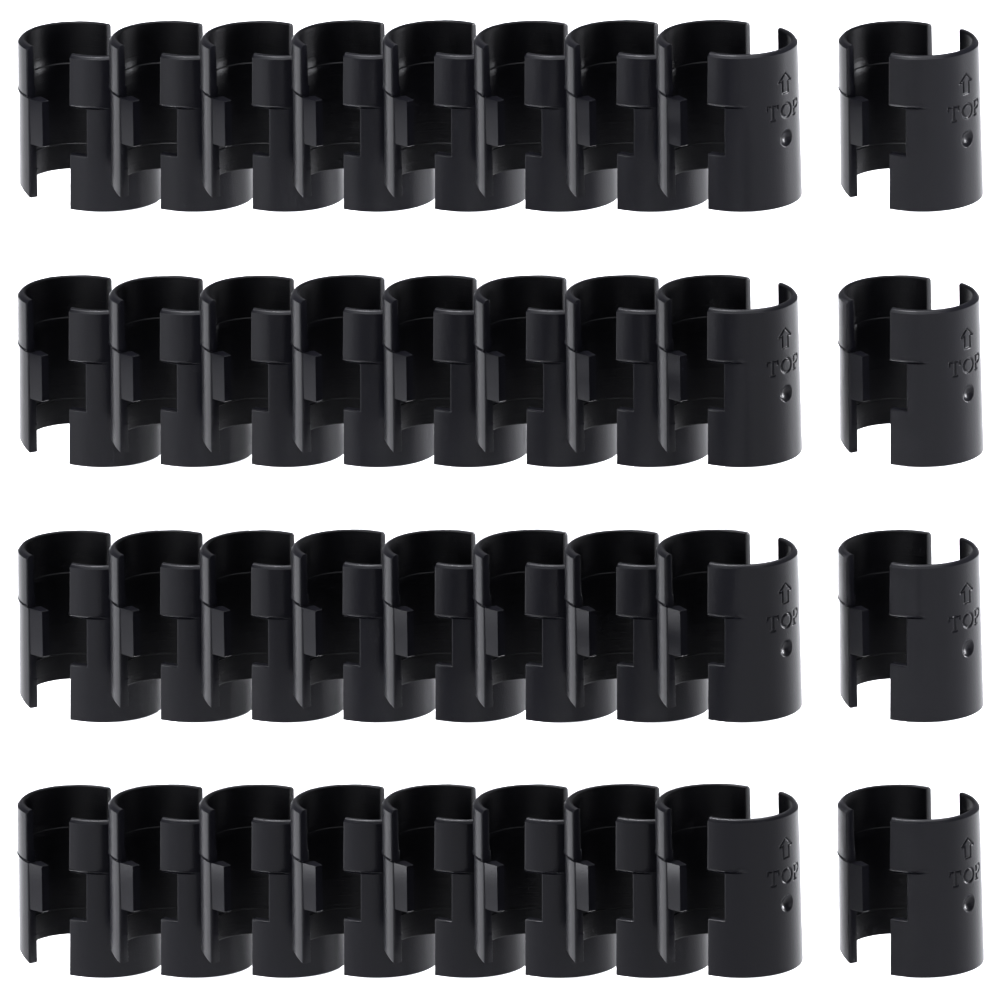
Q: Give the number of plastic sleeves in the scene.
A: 36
